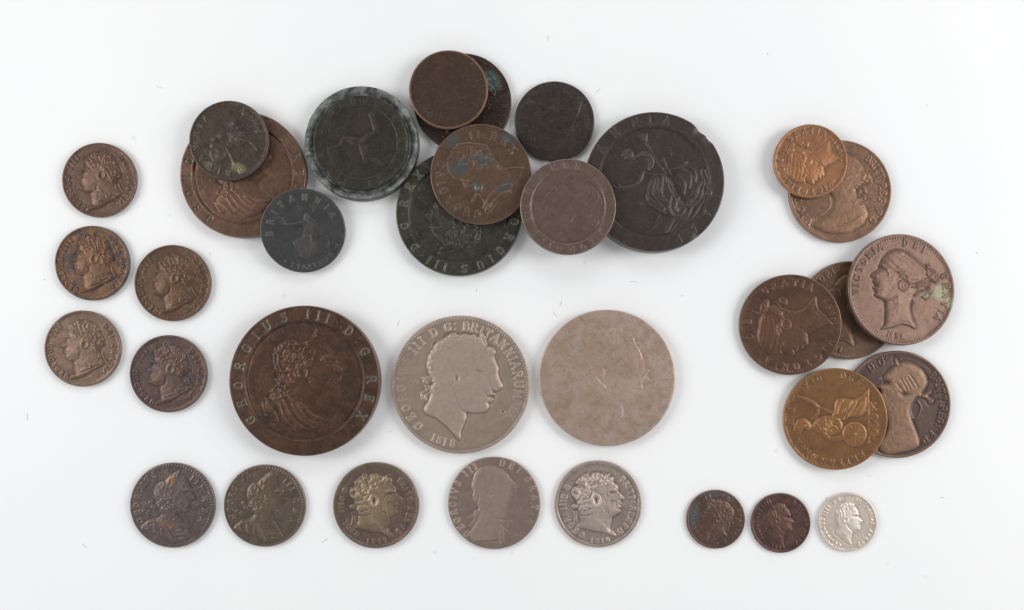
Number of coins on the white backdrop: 34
